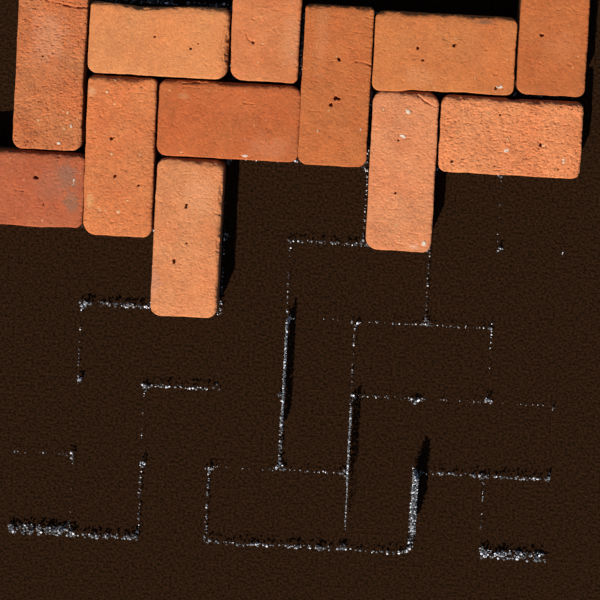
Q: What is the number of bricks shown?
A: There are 12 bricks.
